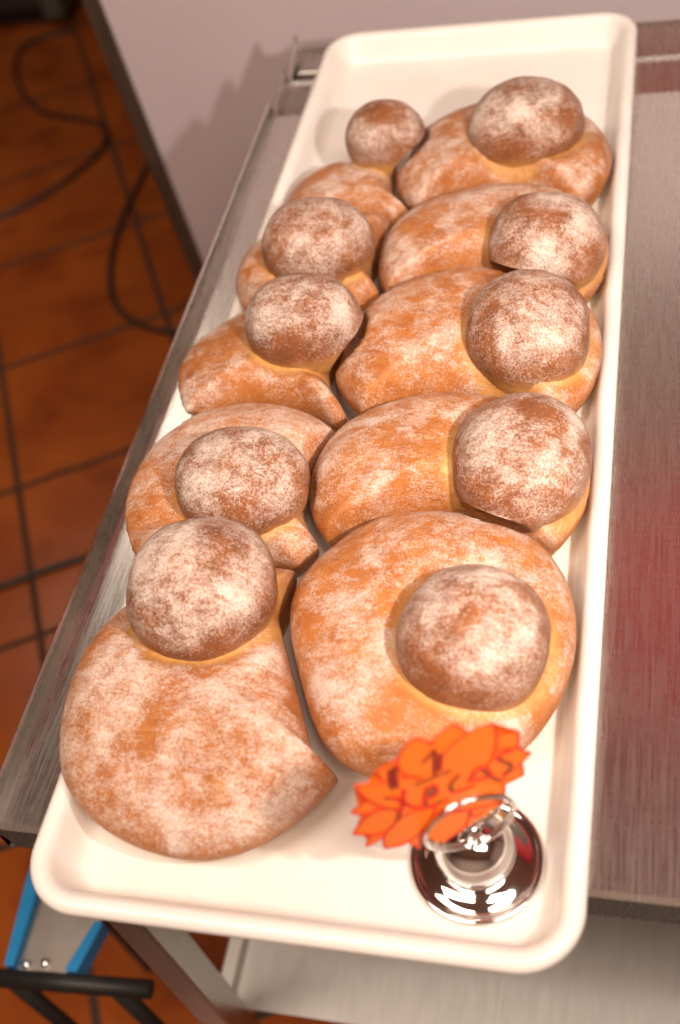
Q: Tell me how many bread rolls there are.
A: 10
